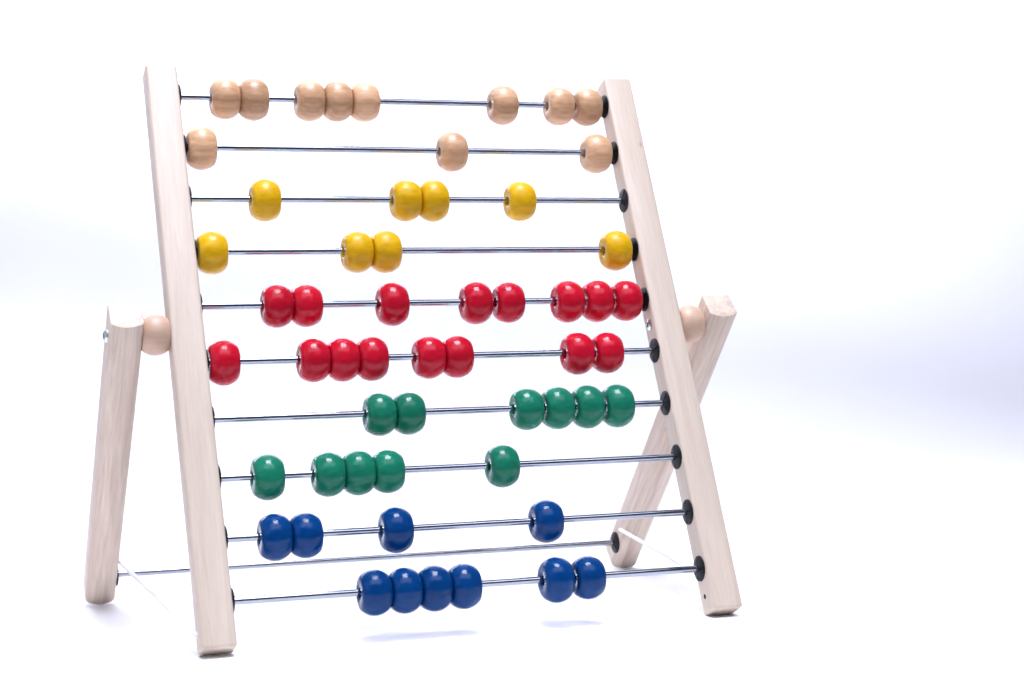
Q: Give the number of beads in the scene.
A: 56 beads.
